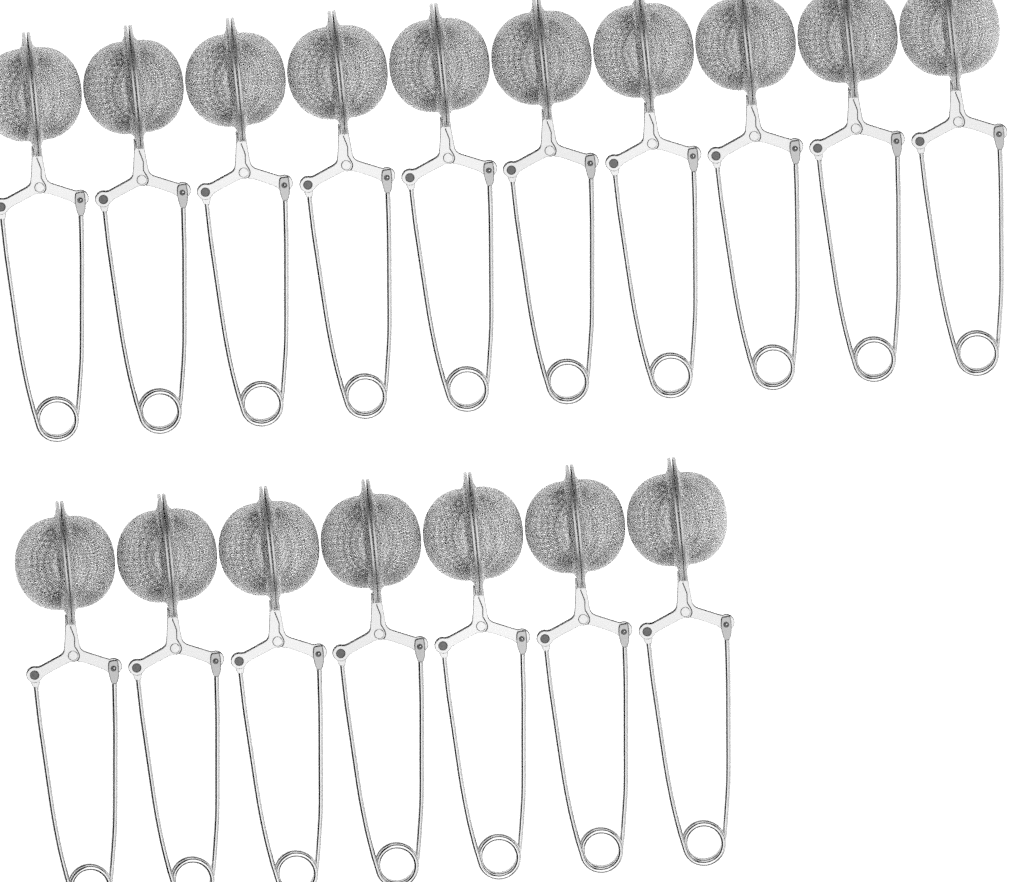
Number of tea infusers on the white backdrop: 17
